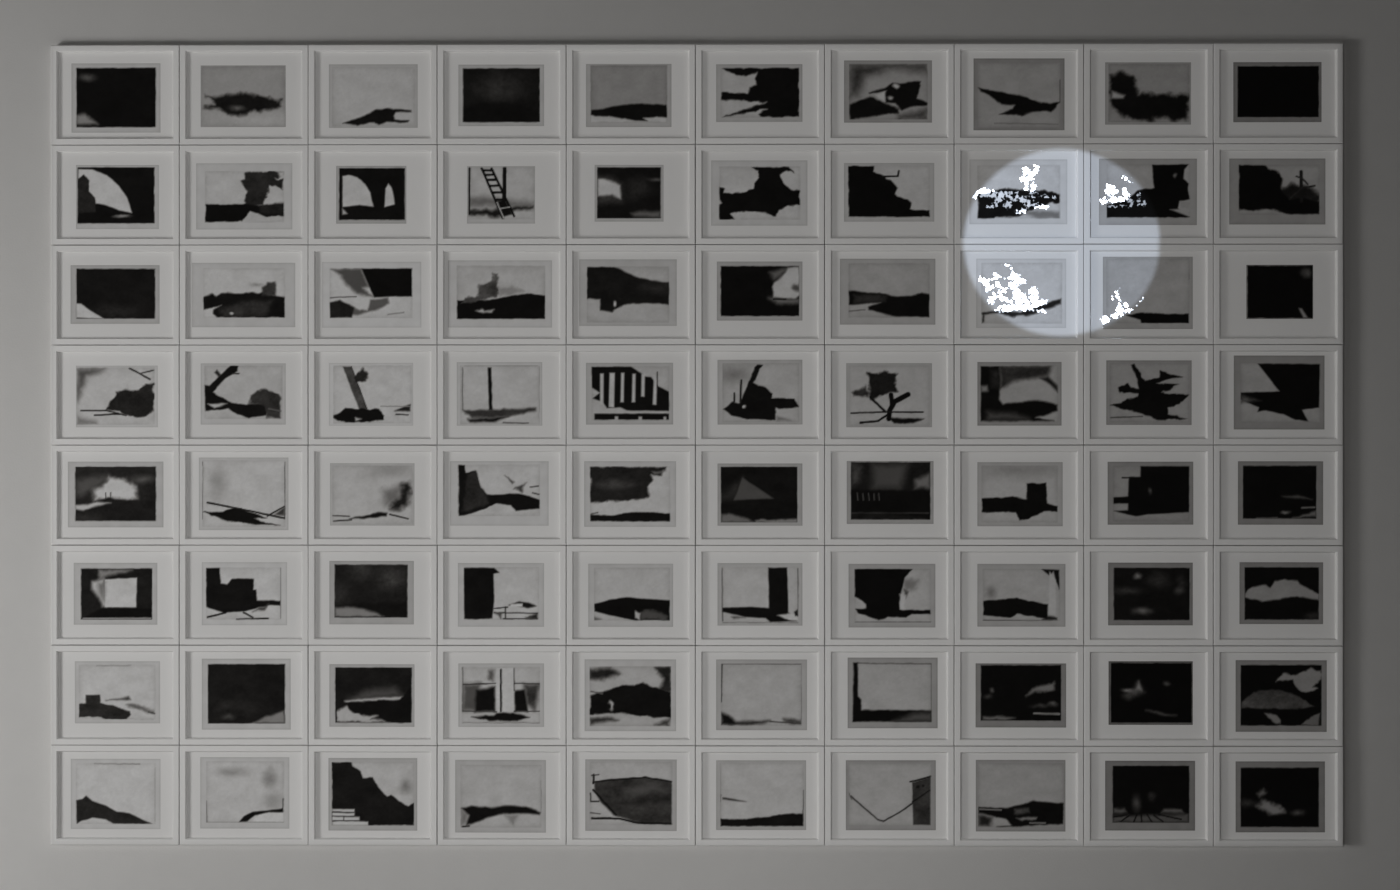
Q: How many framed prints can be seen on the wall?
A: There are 80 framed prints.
